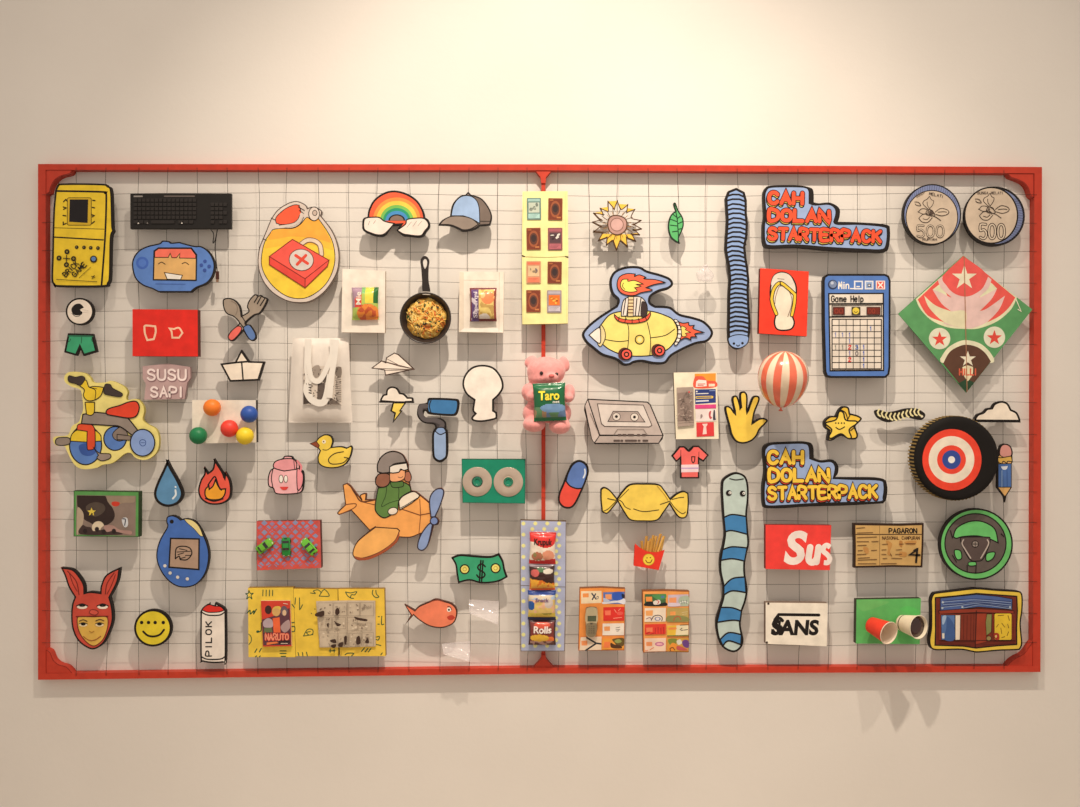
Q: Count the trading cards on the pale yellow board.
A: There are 8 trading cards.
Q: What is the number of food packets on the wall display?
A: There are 7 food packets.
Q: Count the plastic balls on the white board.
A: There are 5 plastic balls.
